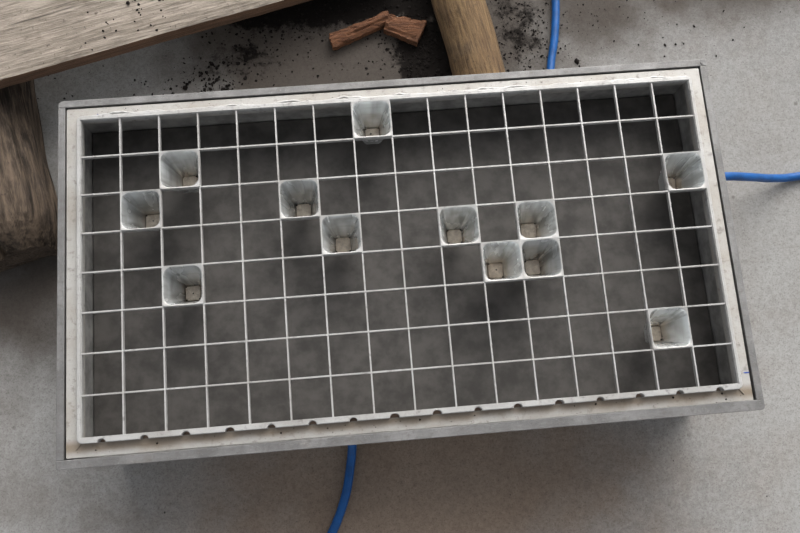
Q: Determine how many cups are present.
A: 12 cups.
